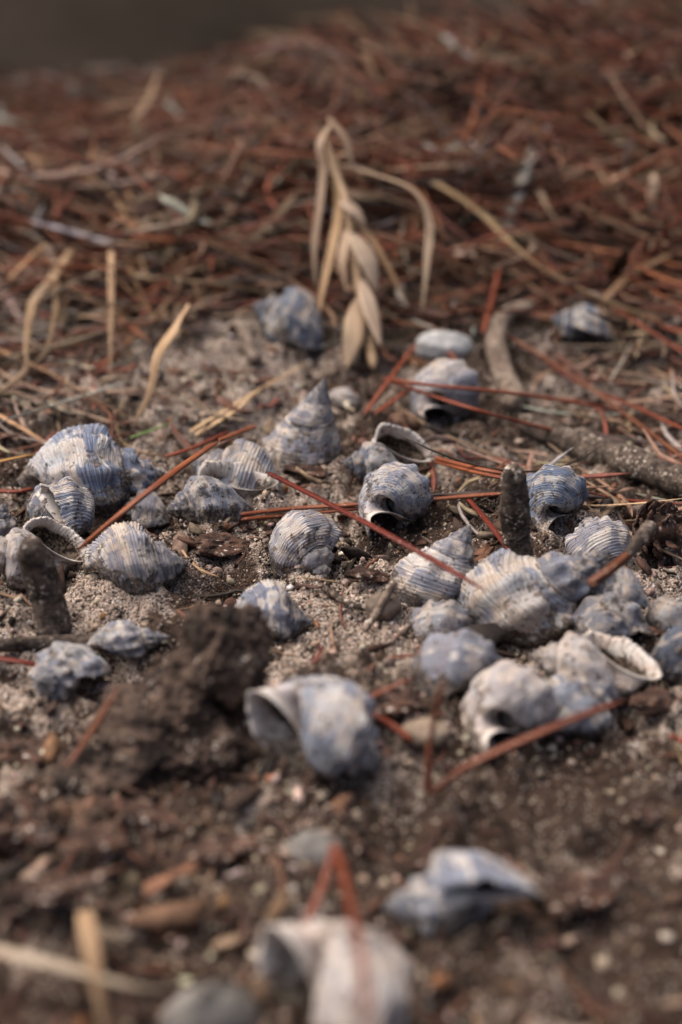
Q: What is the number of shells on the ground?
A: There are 35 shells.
